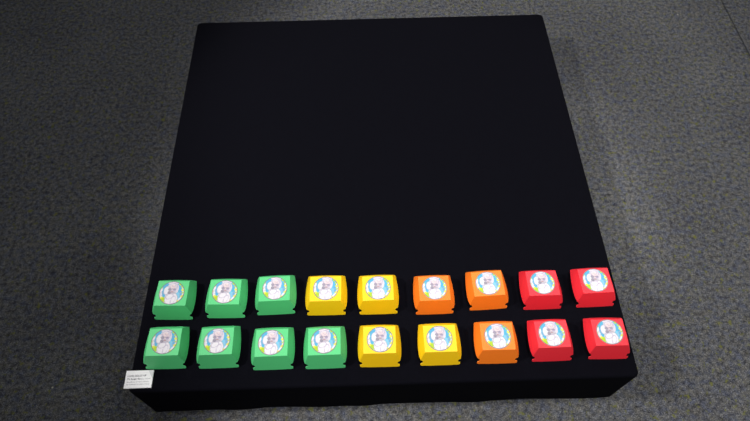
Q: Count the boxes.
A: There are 18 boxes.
